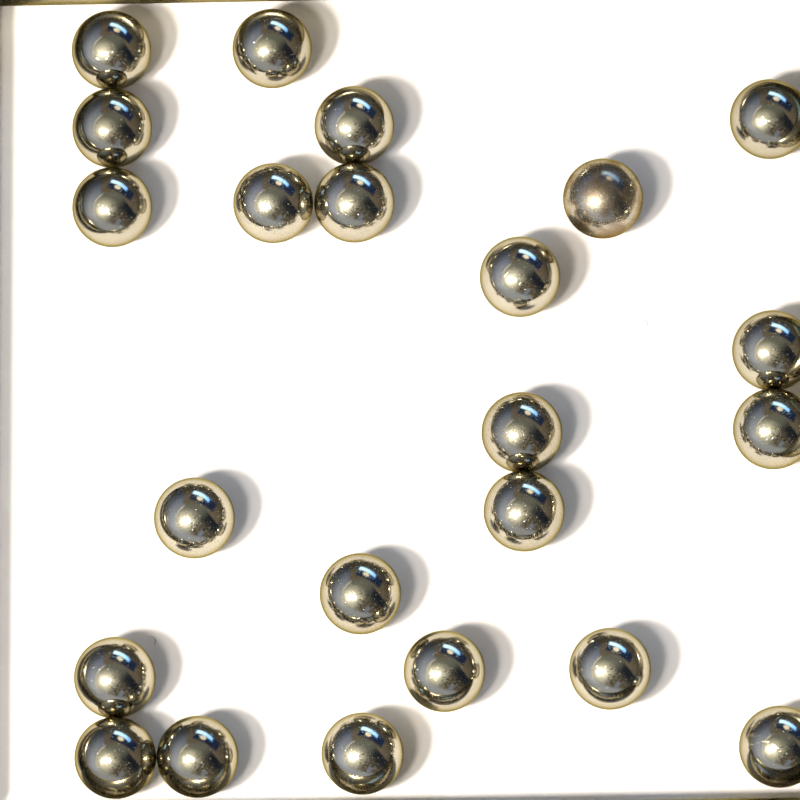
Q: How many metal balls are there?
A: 23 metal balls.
